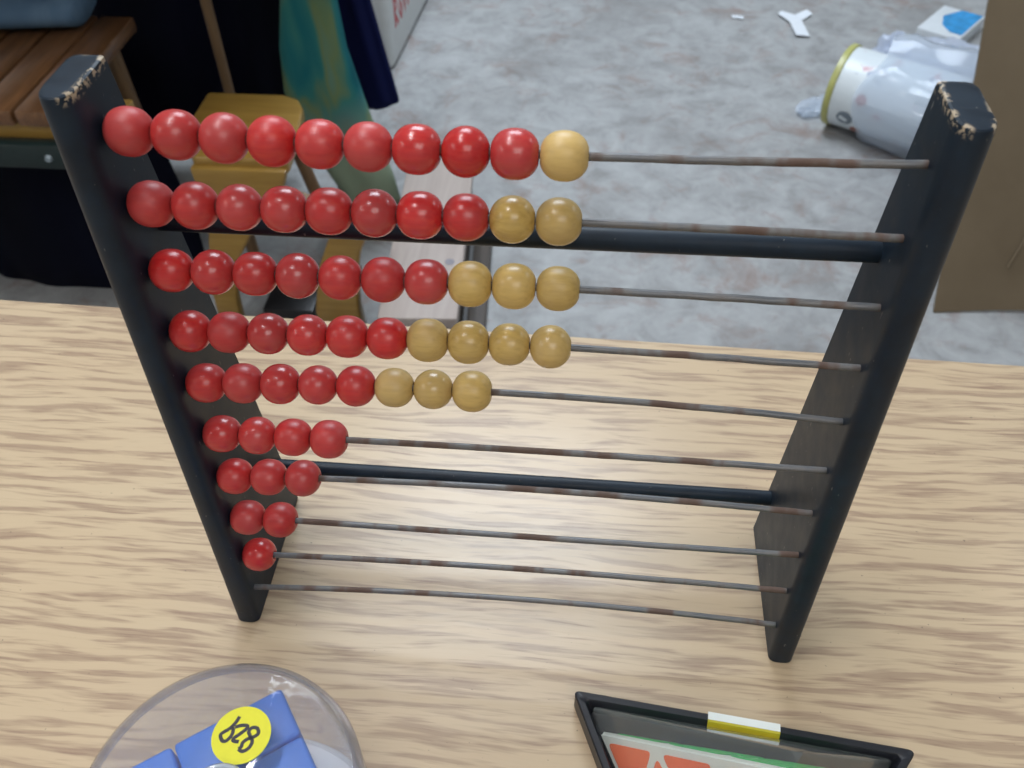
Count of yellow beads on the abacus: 13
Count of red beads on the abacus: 45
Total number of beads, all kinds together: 58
